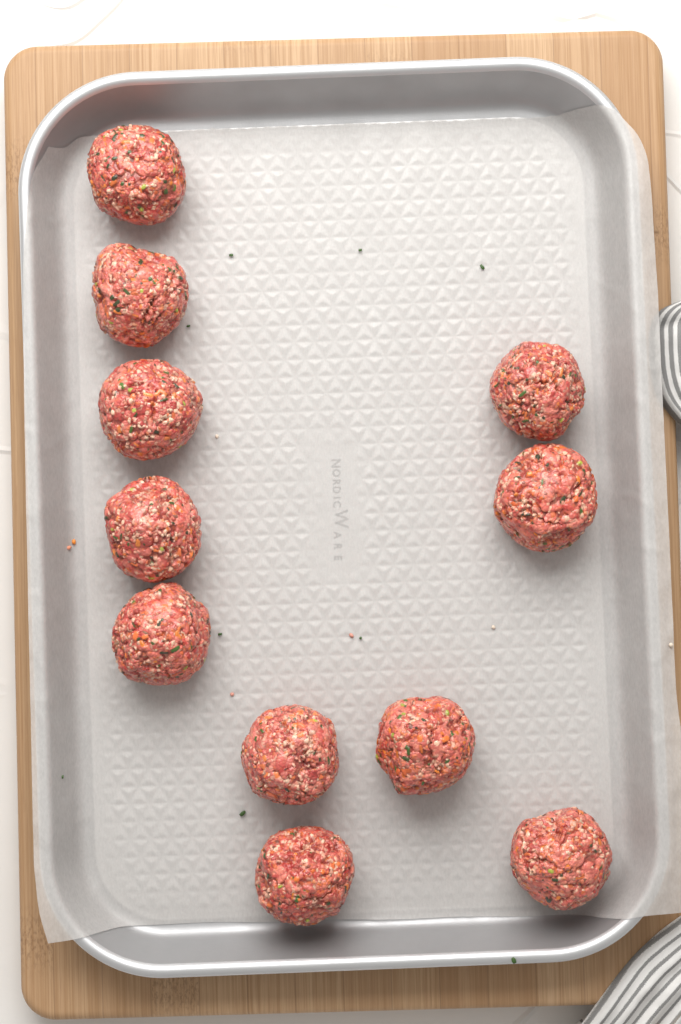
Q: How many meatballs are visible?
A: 11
